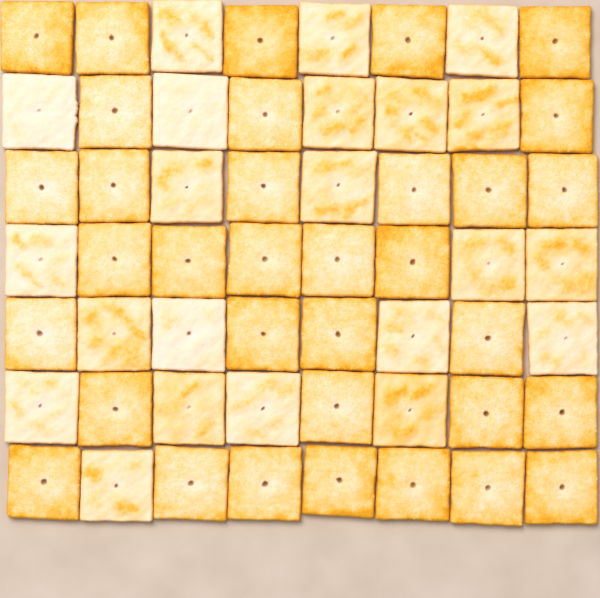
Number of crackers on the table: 56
